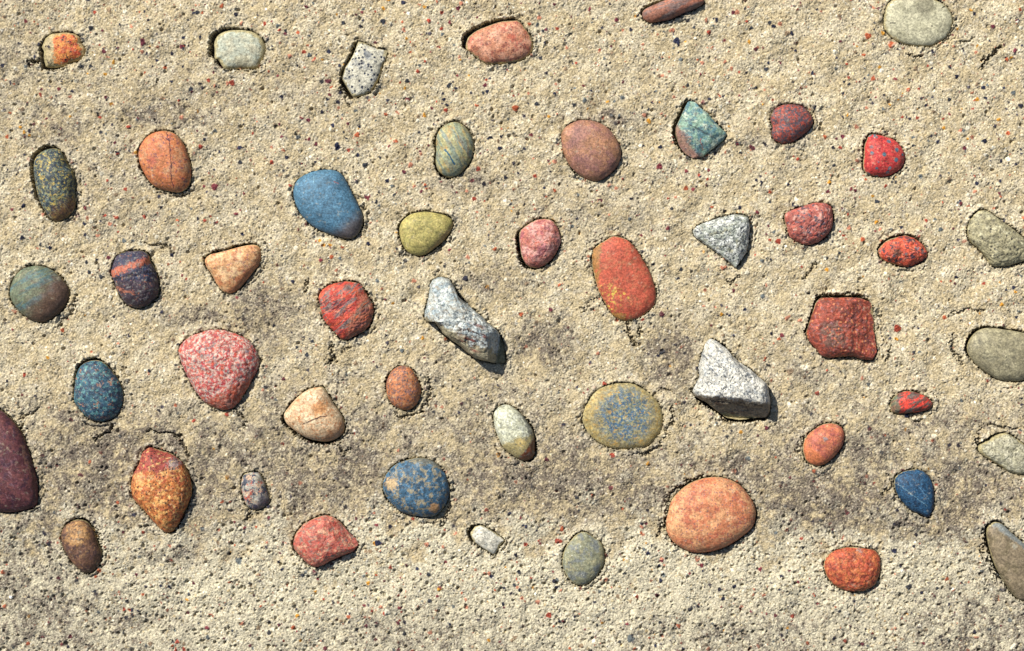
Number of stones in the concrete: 50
